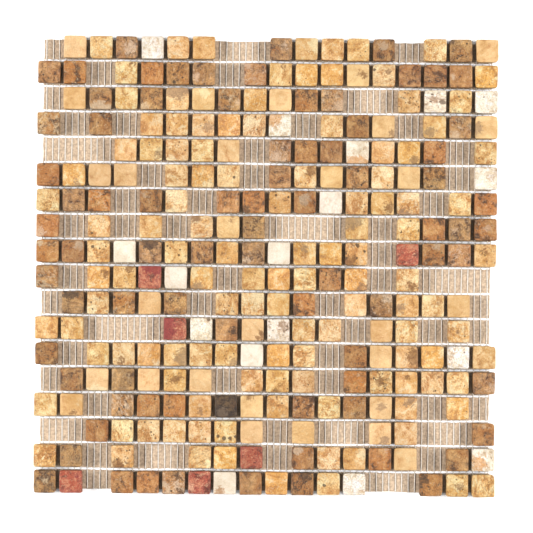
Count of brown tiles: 82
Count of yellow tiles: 148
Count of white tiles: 17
